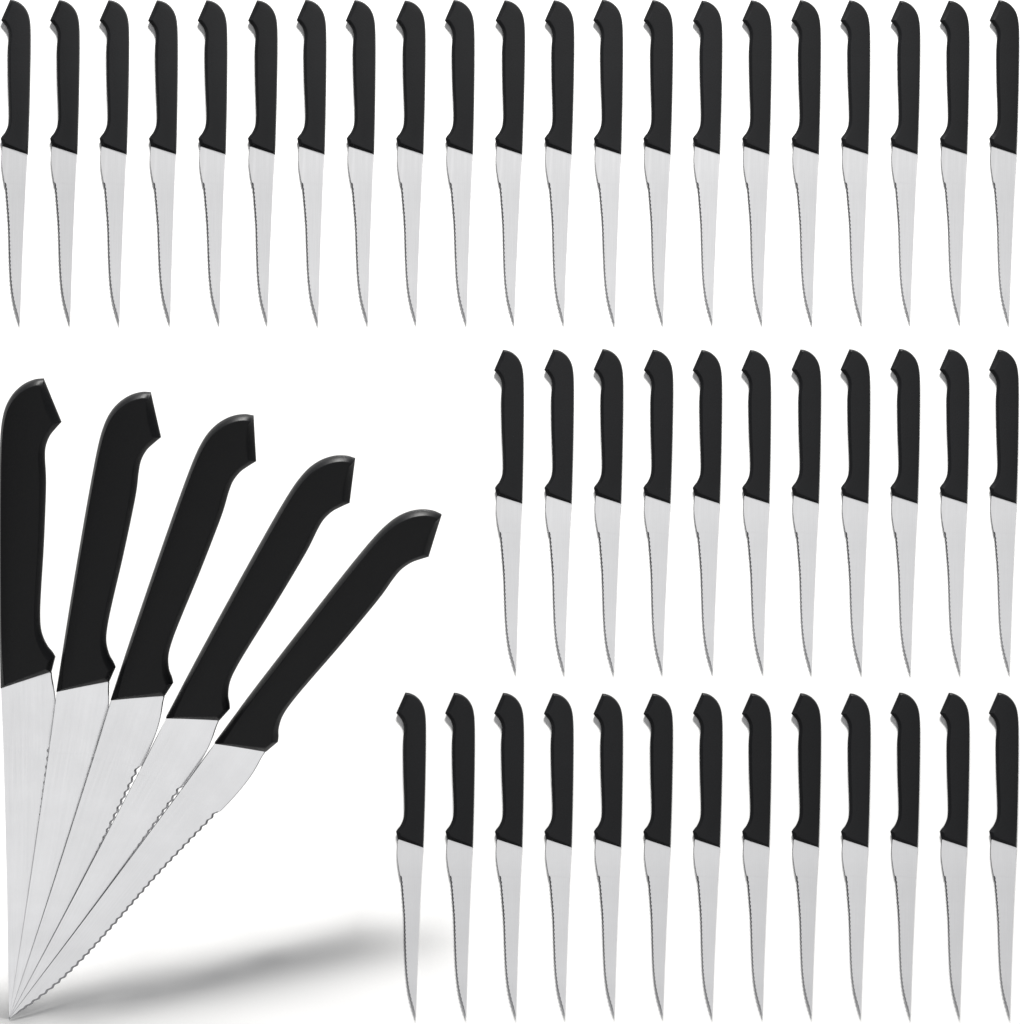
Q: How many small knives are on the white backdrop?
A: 45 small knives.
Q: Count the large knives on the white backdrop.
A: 5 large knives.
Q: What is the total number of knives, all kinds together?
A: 50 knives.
